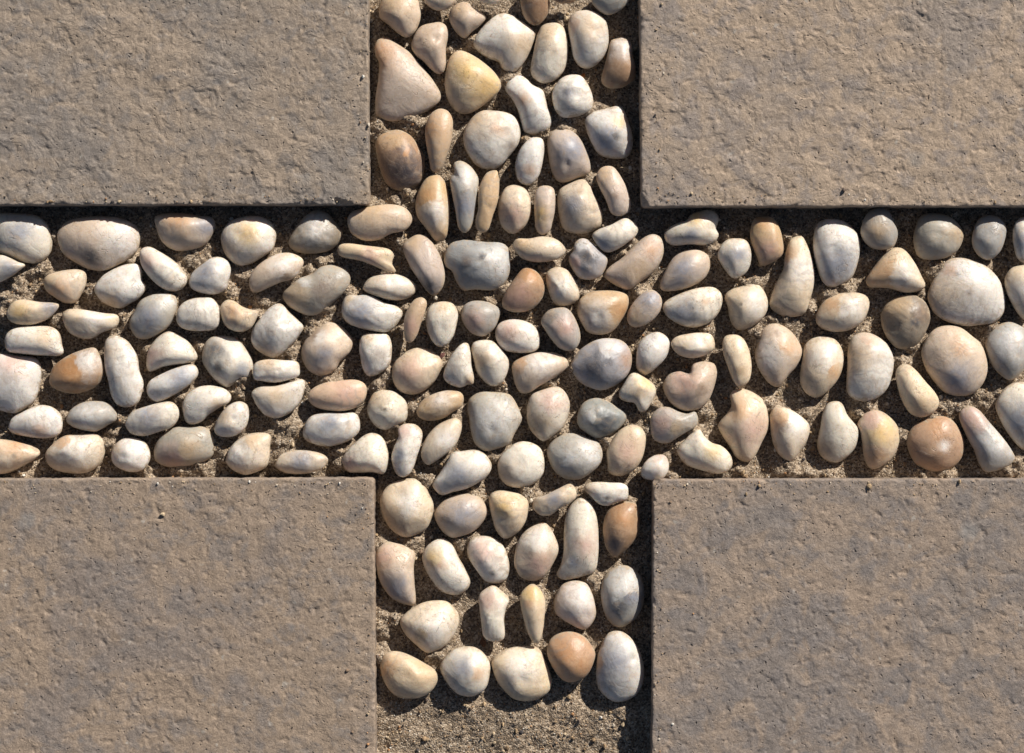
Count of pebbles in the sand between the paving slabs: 166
